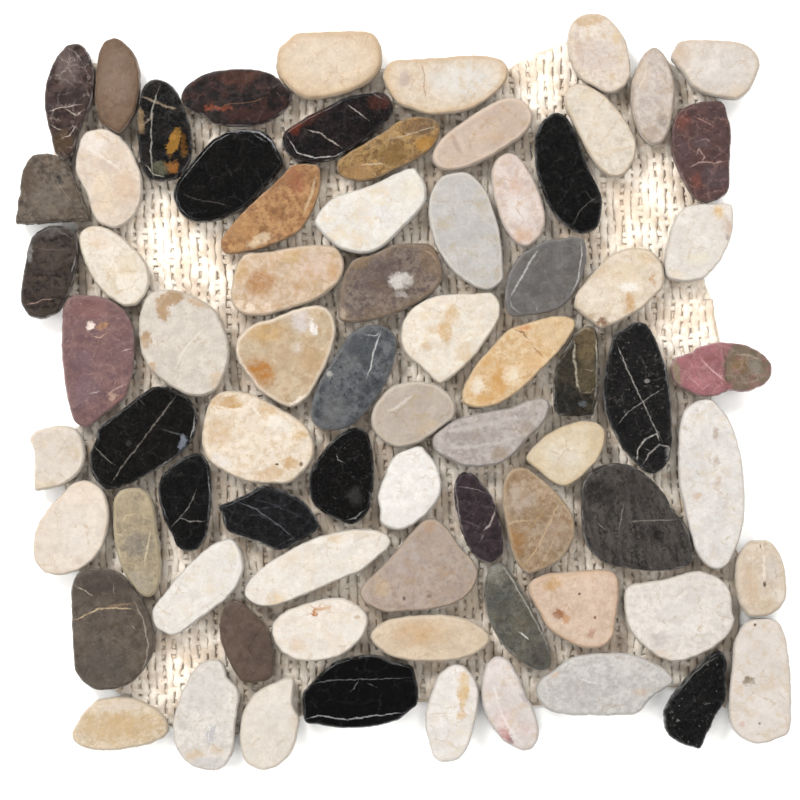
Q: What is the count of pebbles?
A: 74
